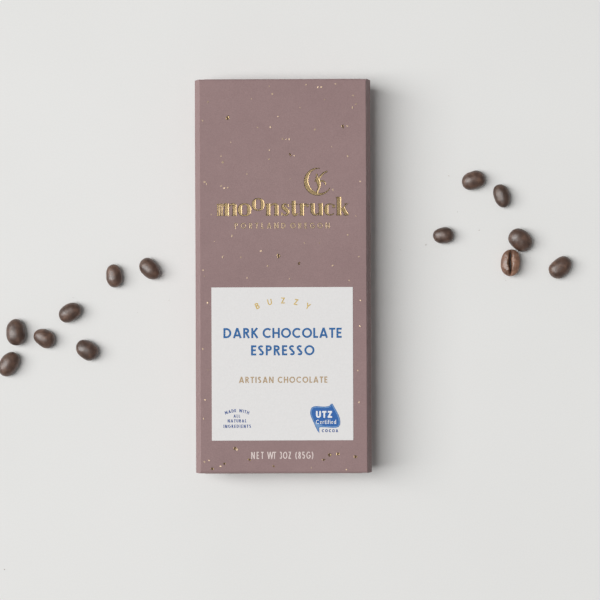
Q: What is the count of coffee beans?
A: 13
